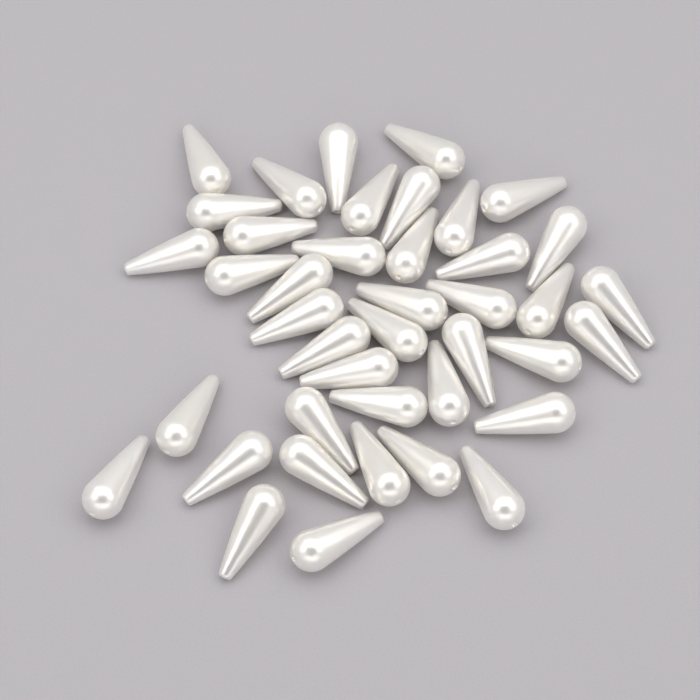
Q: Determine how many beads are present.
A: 41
